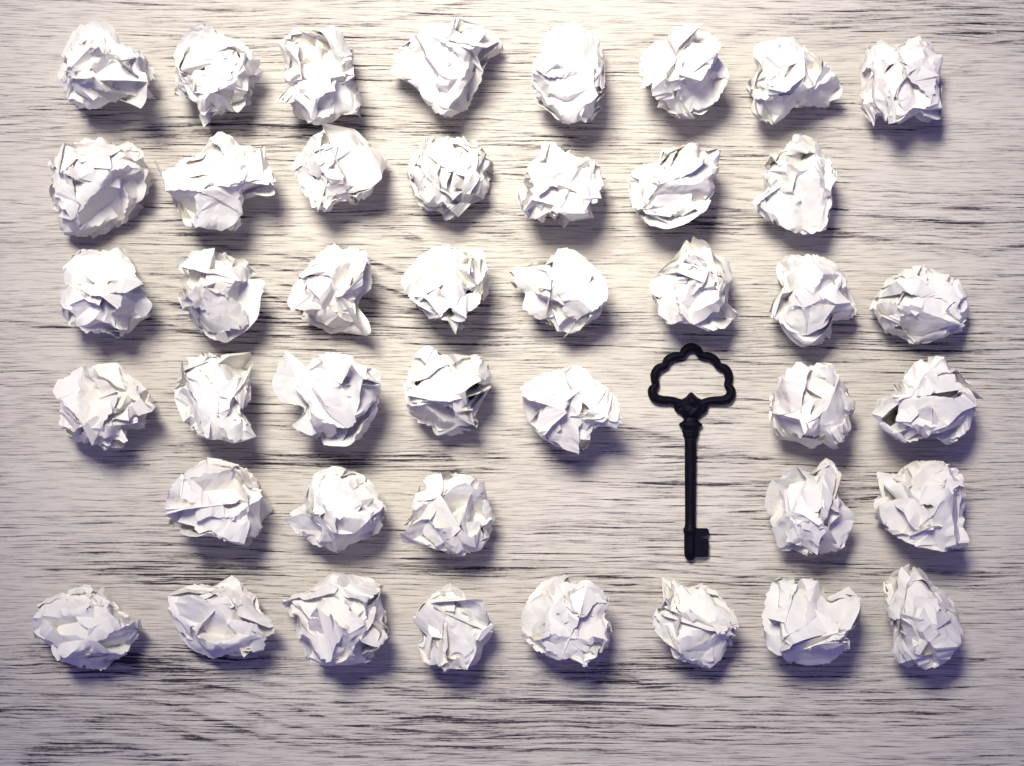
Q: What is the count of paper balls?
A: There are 43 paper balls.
